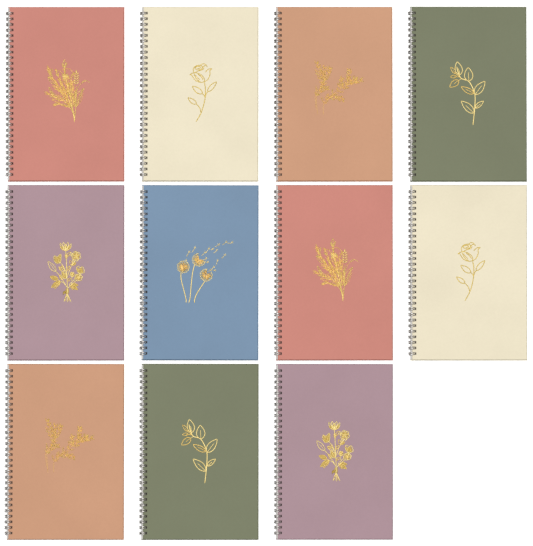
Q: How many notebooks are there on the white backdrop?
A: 11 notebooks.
